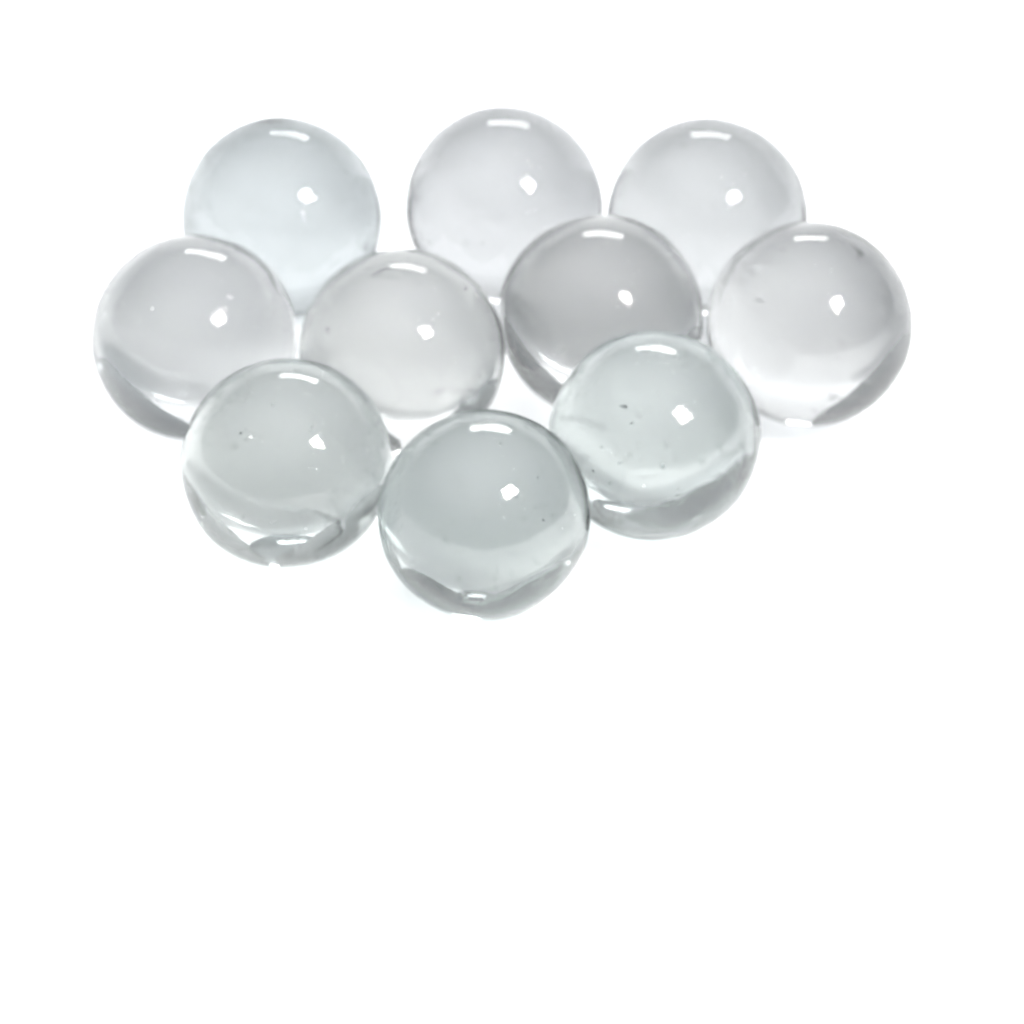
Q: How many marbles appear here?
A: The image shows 10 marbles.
